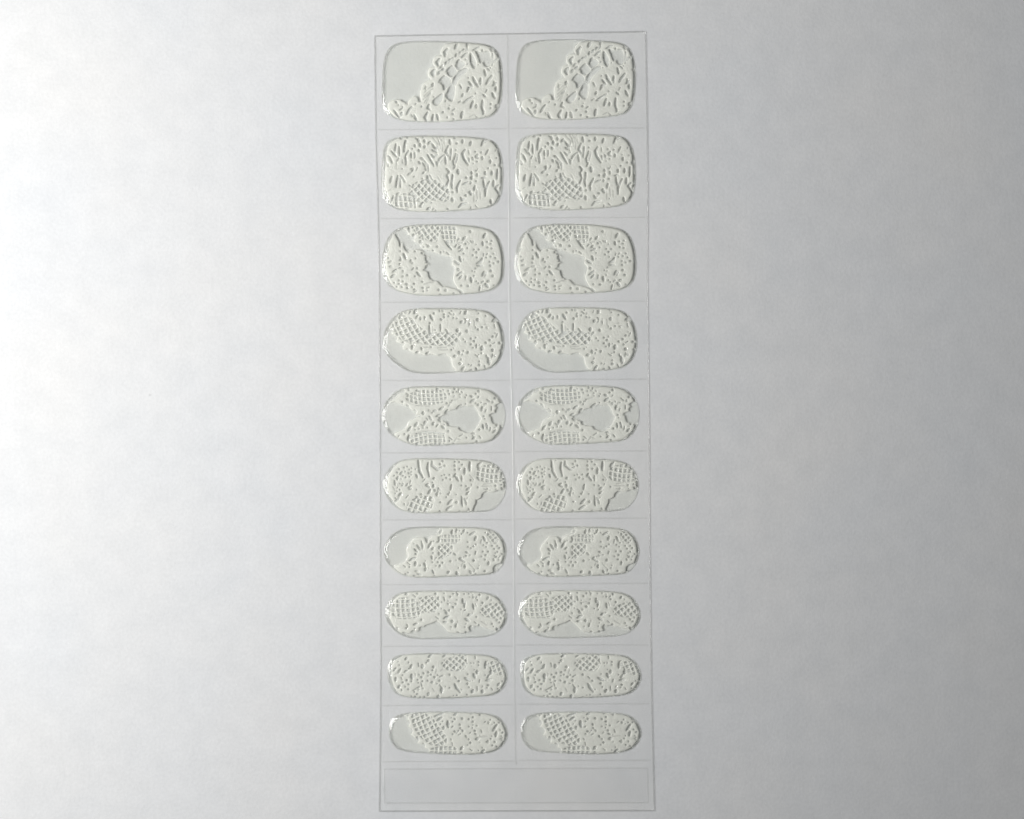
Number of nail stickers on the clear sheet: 20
